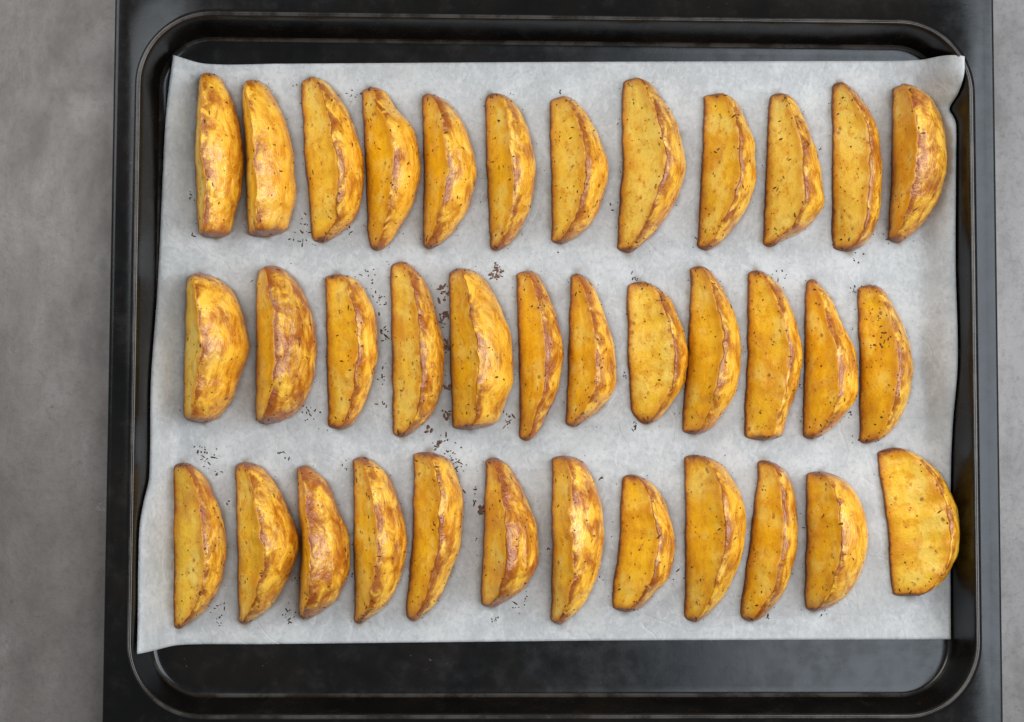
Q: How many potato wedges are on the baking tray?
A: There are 36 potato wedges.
